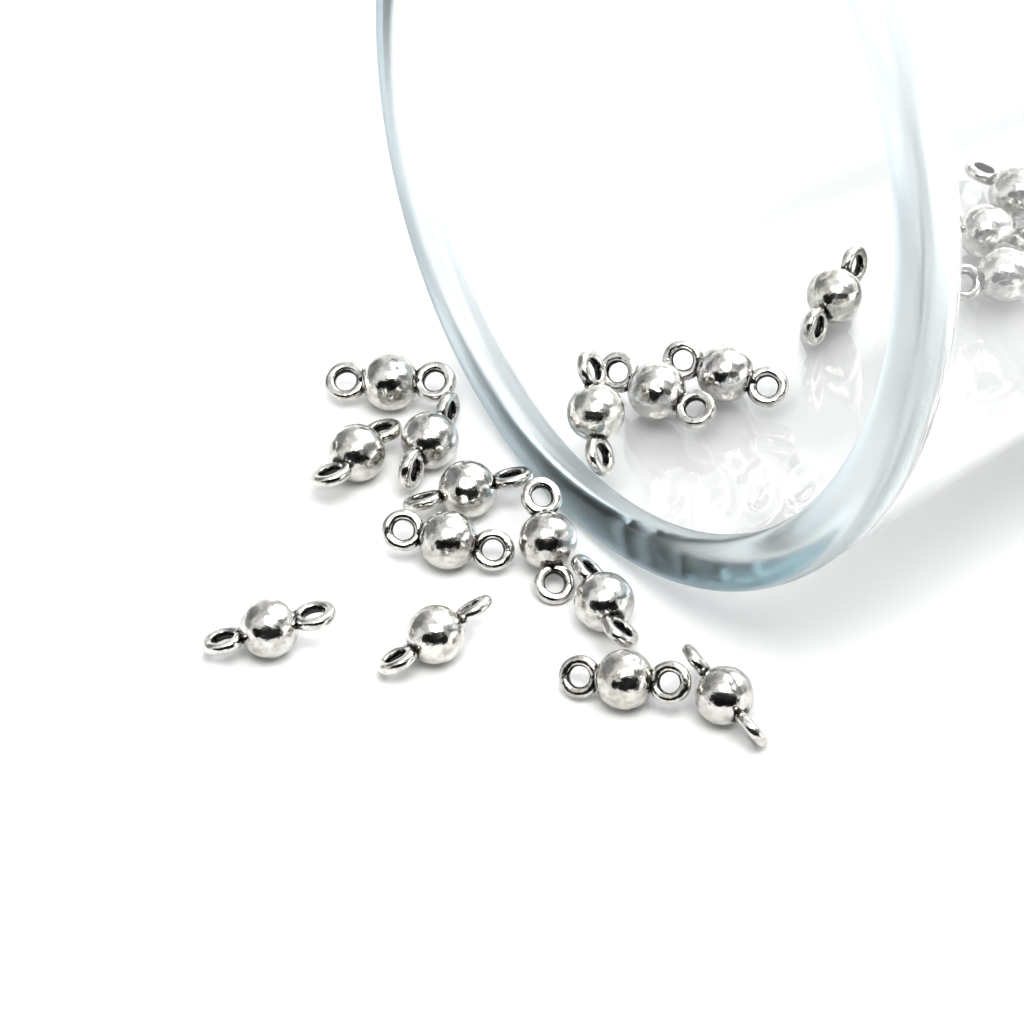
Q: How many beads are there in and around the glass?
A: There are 18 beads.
